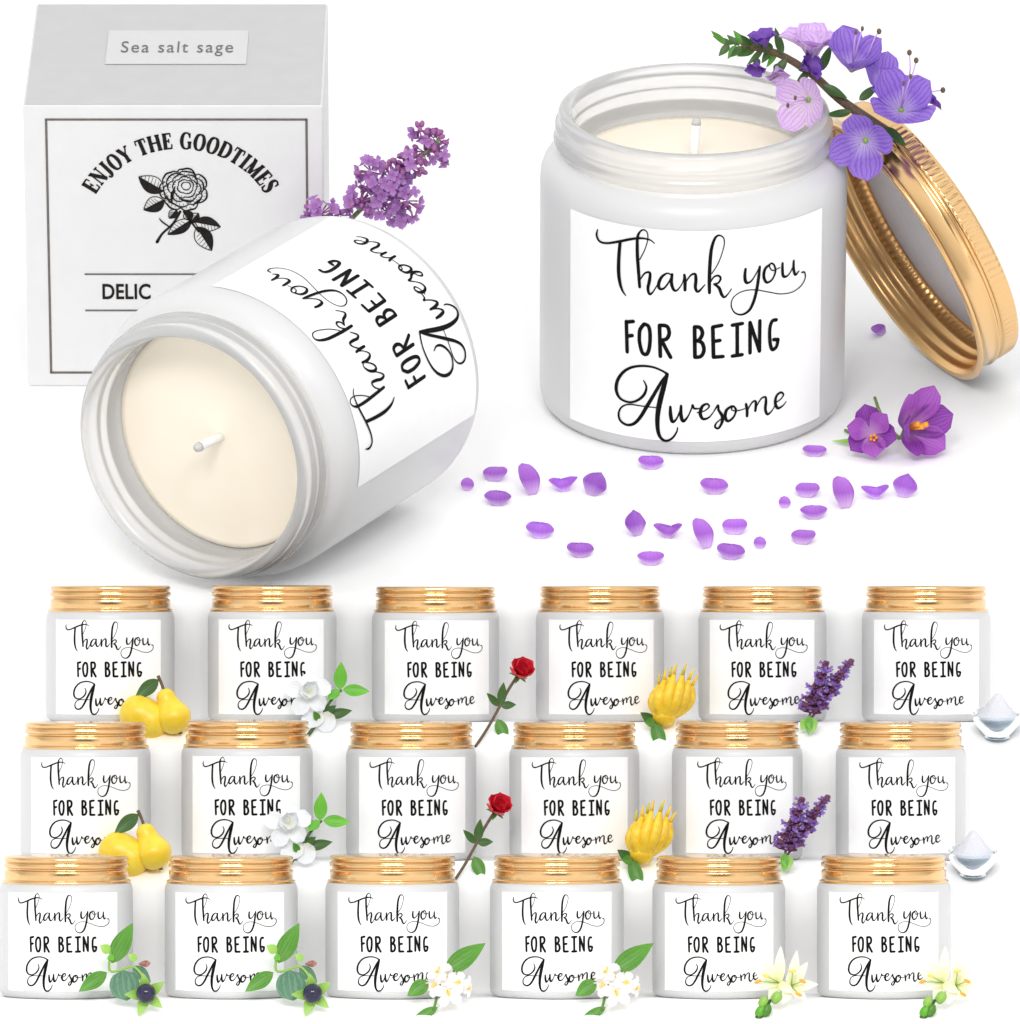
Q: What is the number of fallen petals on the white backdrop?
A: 26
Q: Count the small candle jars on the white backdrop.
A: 18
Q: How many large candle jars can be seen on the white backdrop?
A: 2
